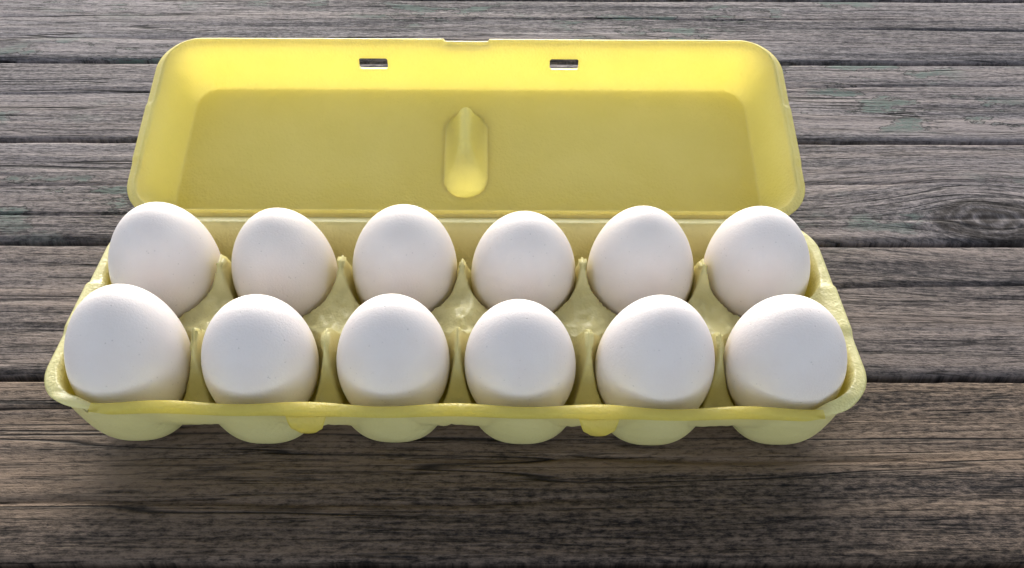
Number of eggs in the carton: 12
